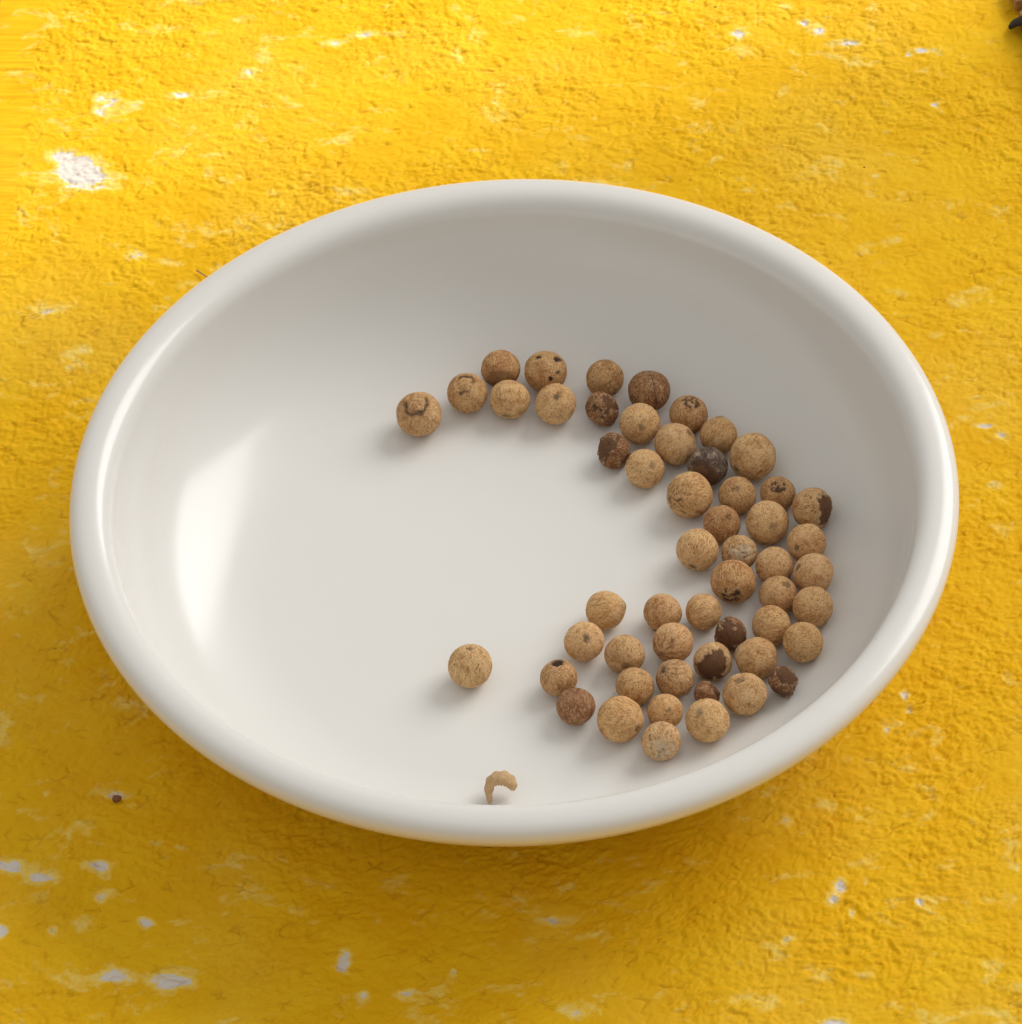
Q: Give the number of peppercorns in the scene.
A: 54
